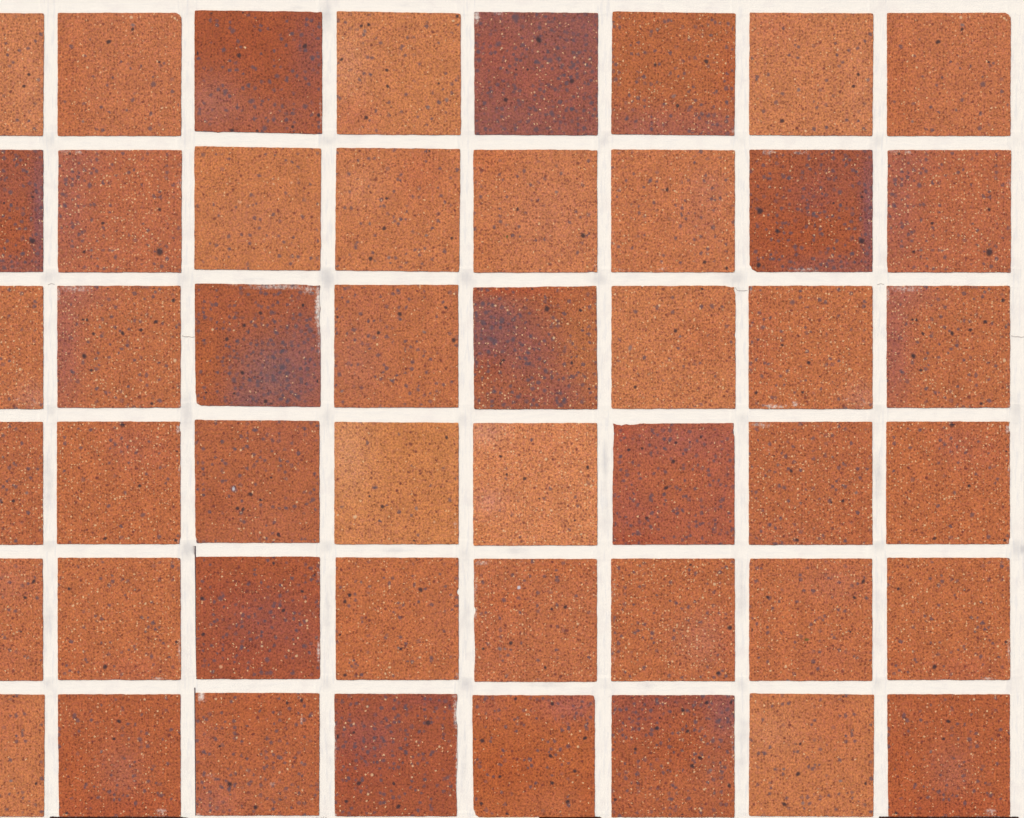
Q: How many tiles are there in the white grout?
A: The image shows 48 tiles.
